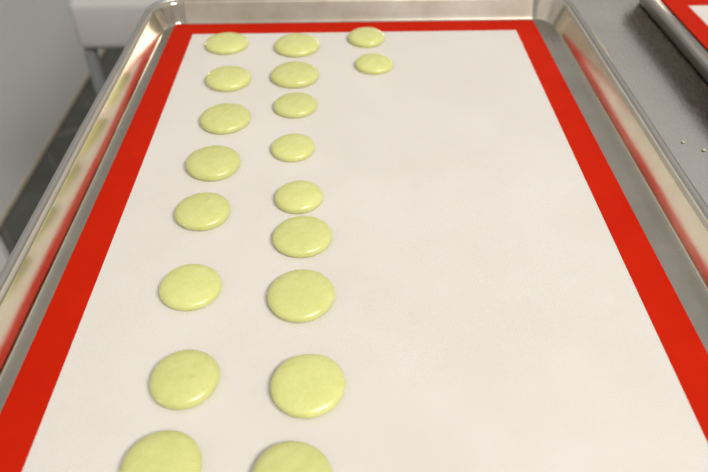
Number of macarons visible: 19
